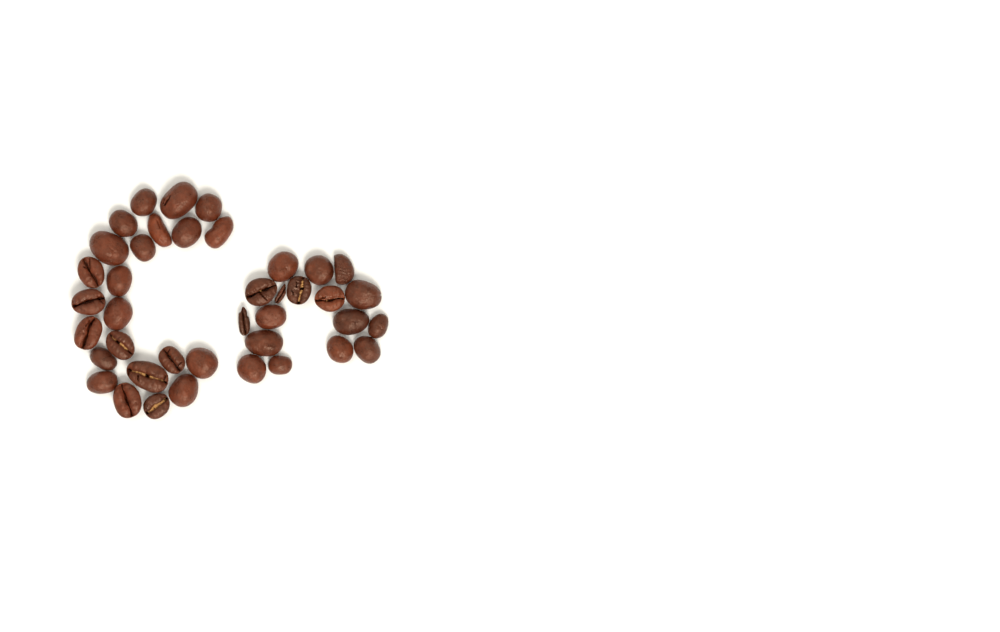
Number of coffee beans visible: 40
